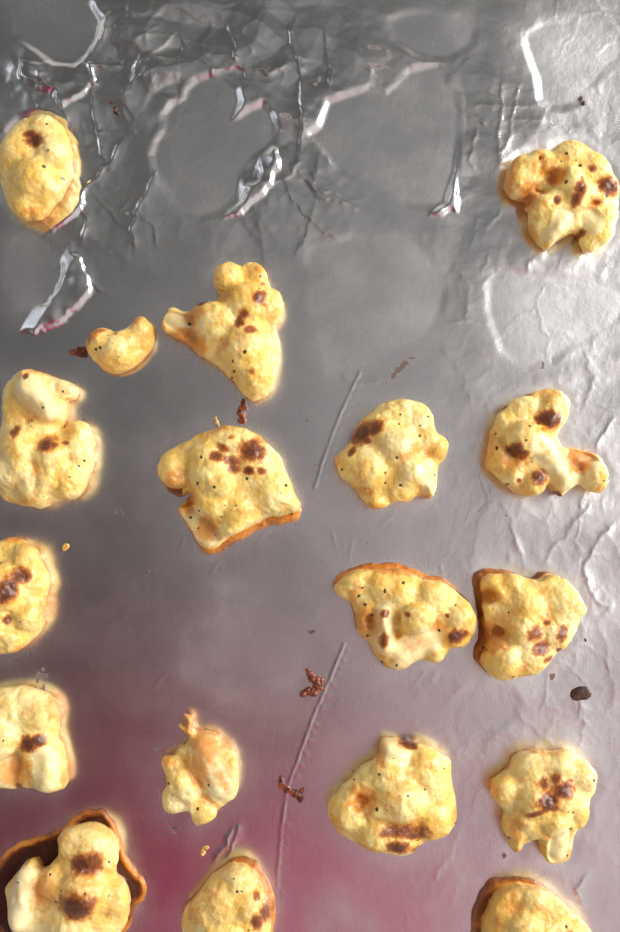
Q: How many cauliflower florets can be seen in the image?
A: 18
